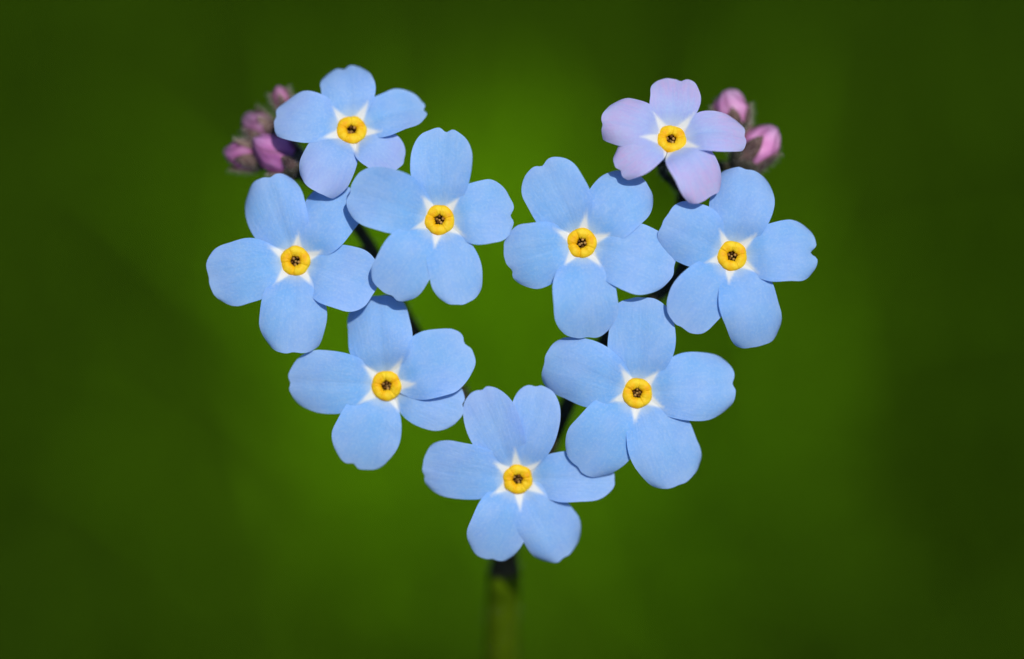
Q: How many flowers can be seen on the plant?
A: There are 9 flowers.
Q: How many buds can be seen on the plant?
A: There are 6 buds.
